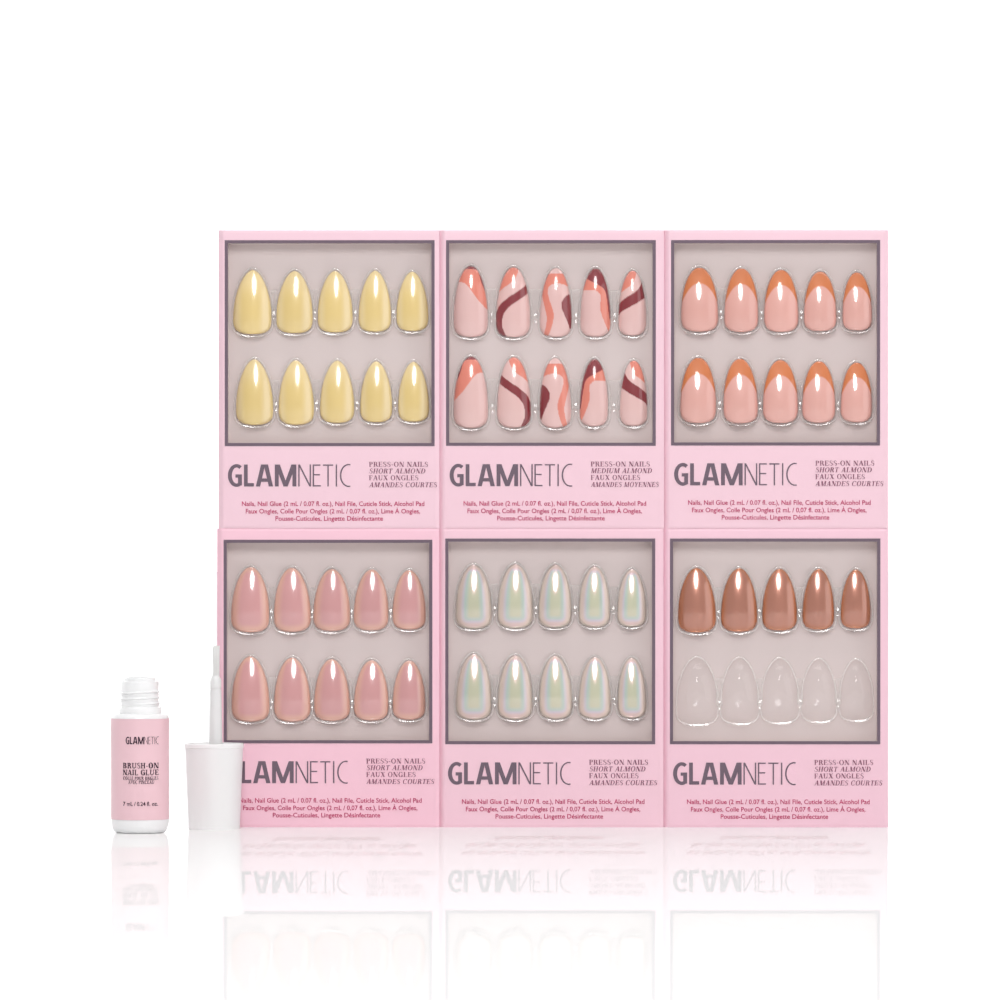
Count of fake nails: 55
